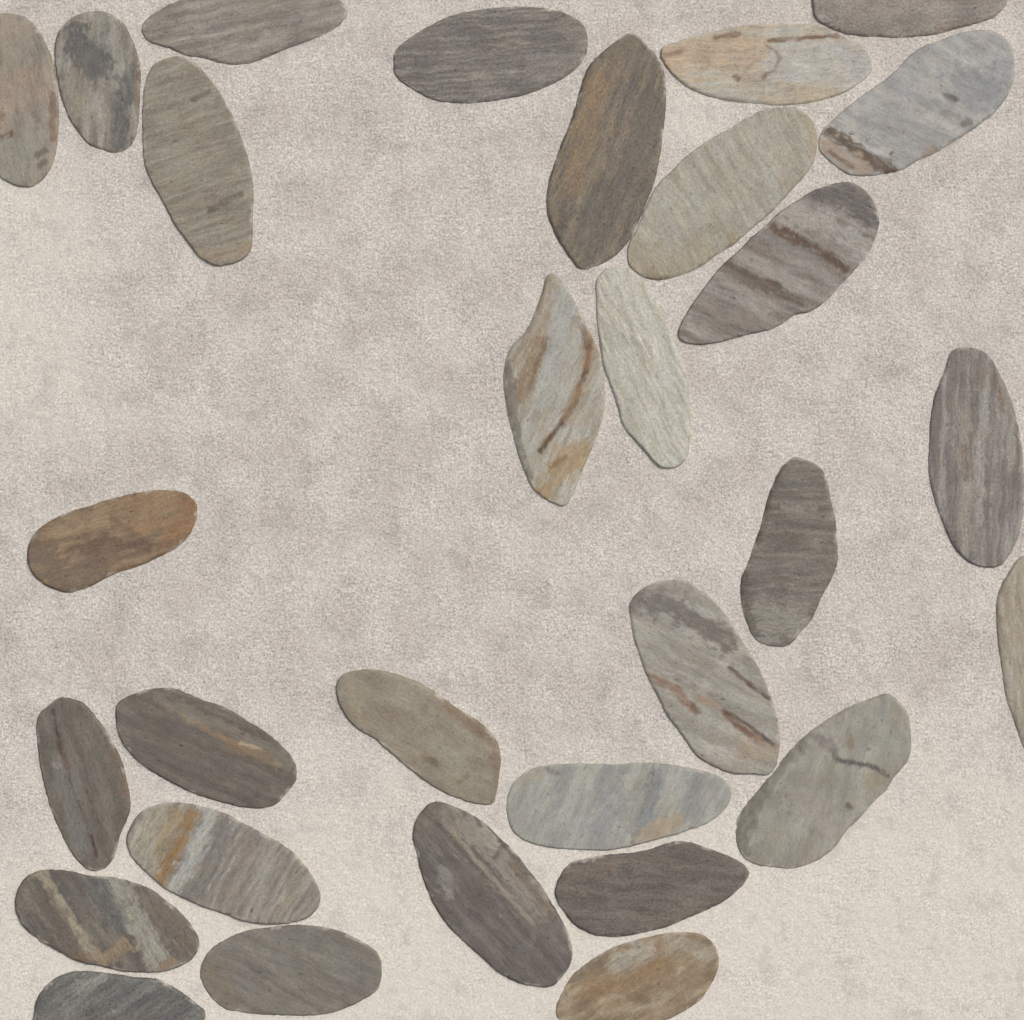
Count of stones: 30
